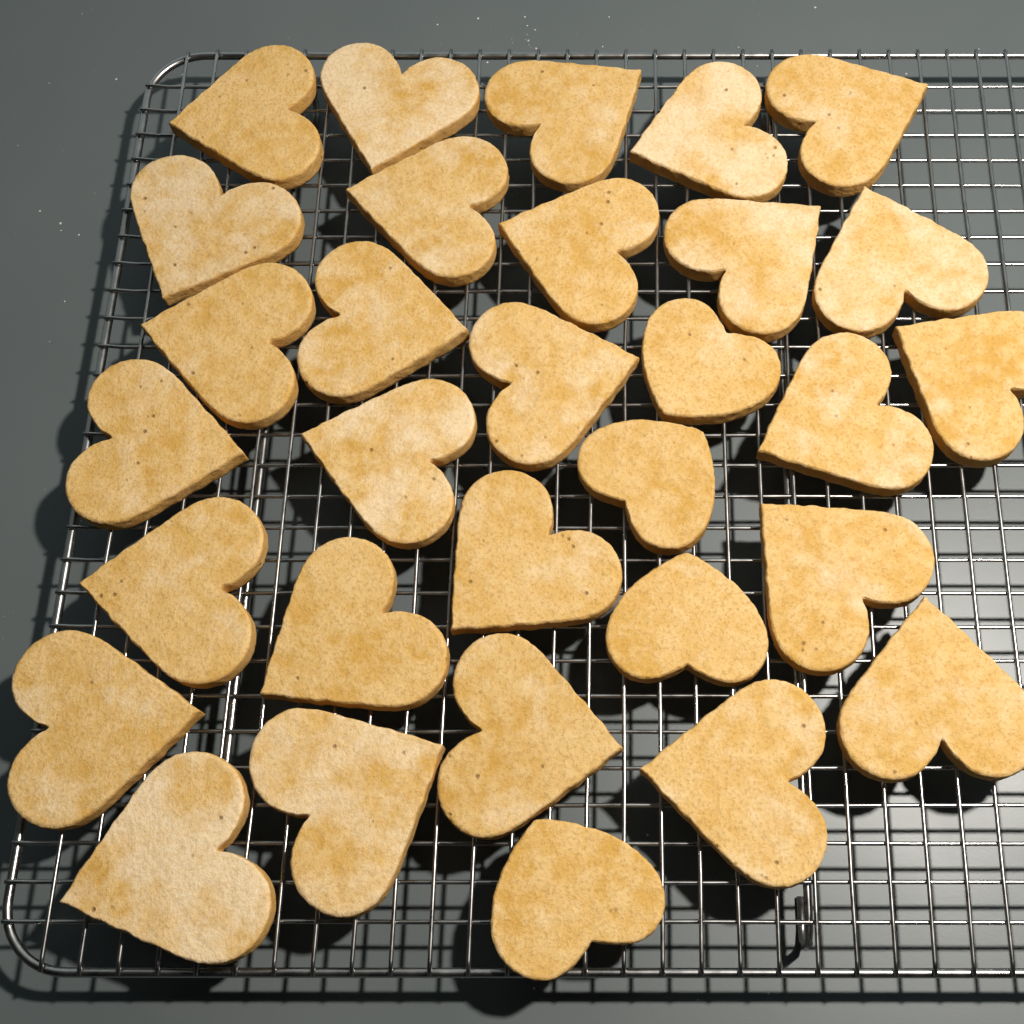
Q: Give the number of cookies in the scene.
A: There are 31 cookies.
